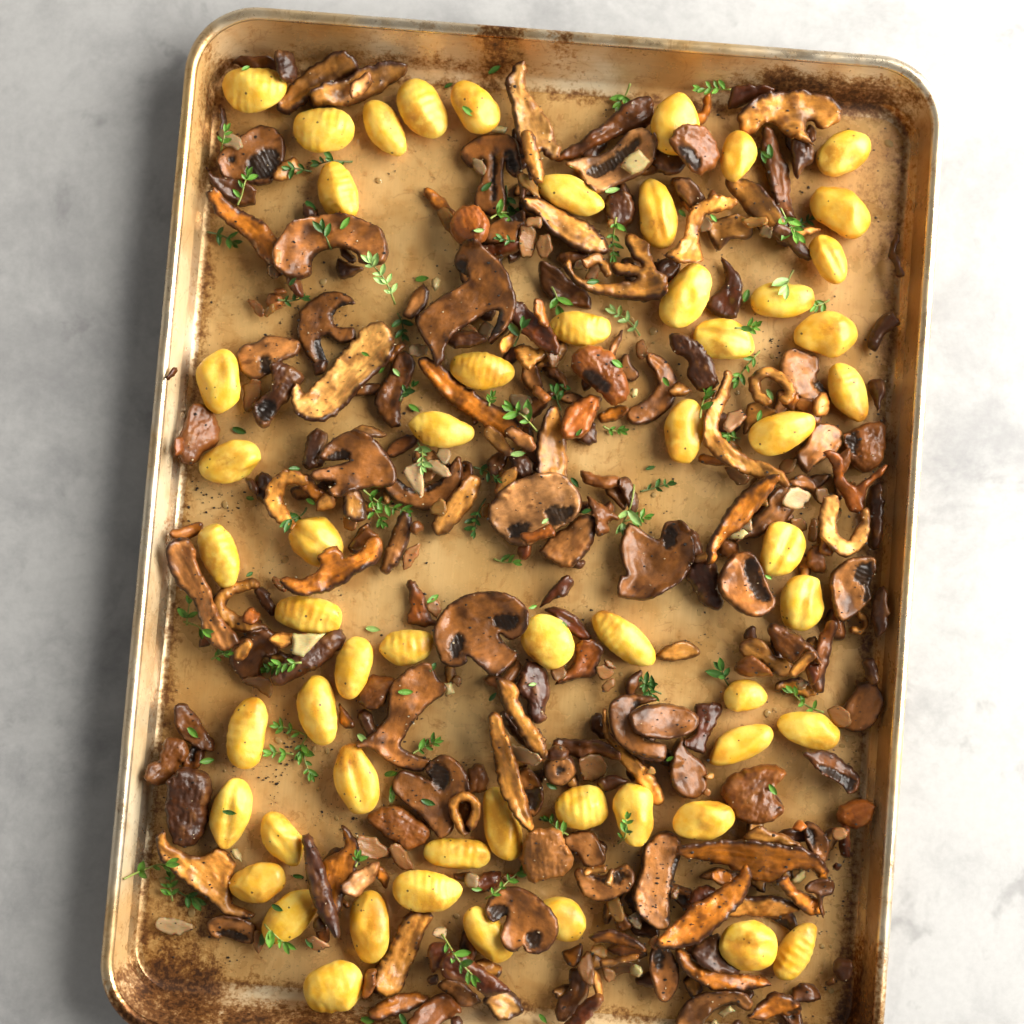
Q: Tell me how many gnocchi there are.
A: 56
